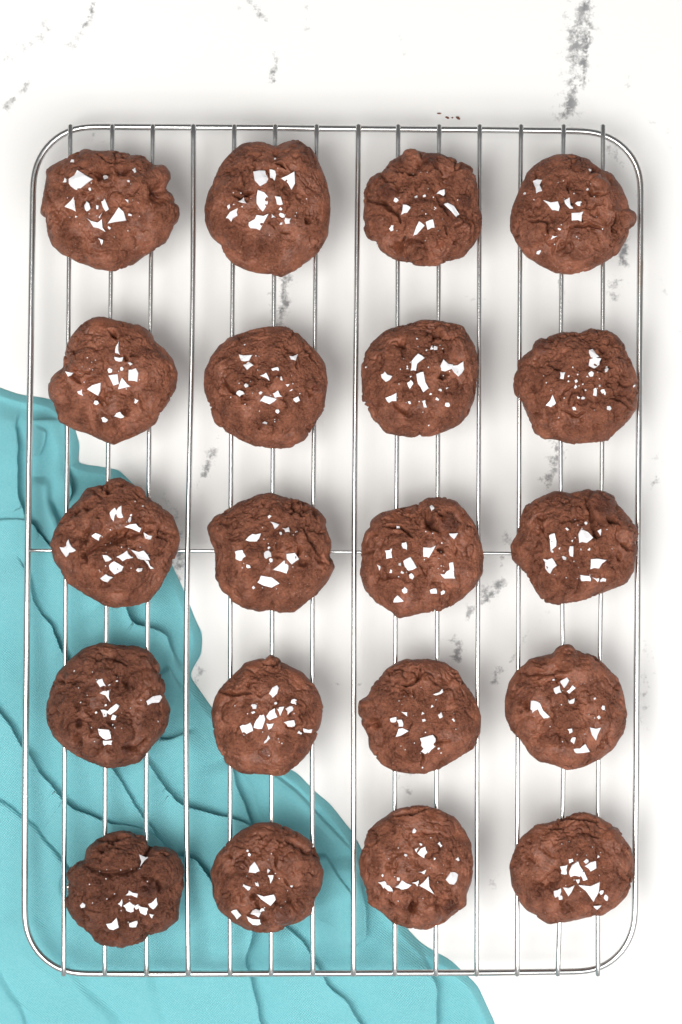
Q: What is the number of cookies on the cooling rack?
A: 20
